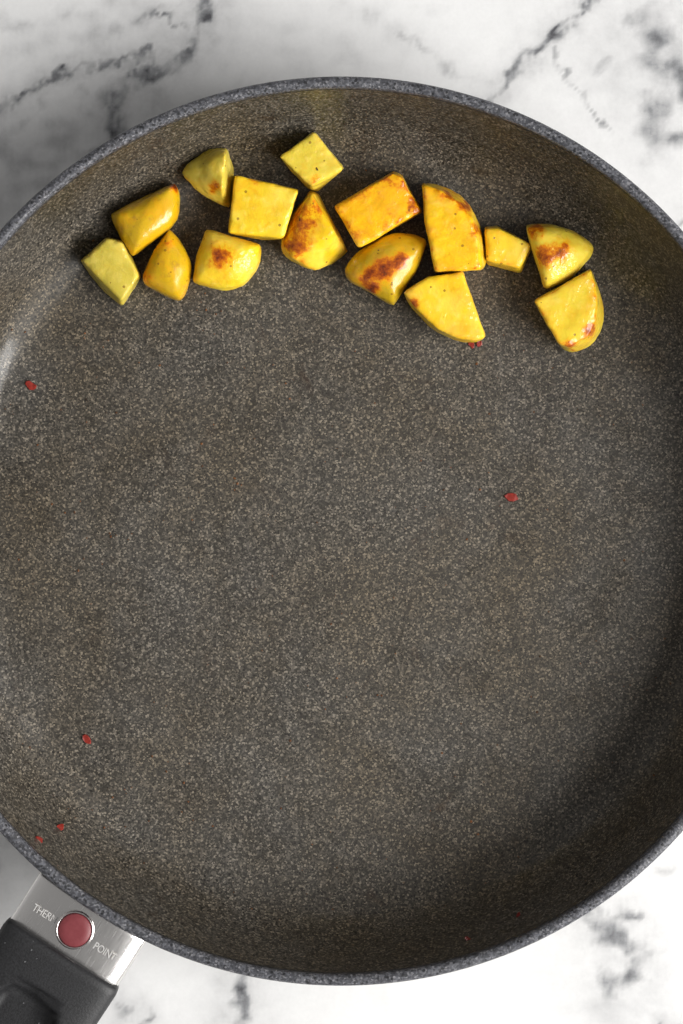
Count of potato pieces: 15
